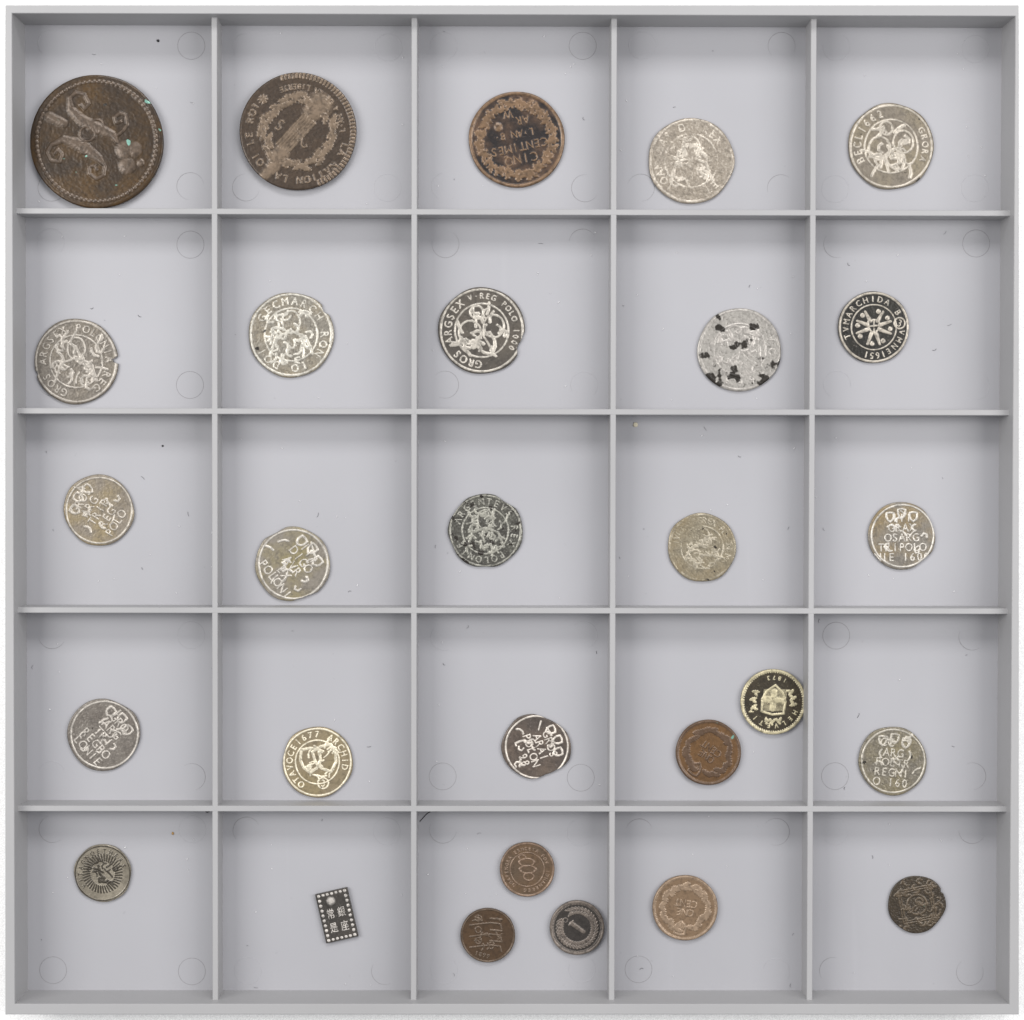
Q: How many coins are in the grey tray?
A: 28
